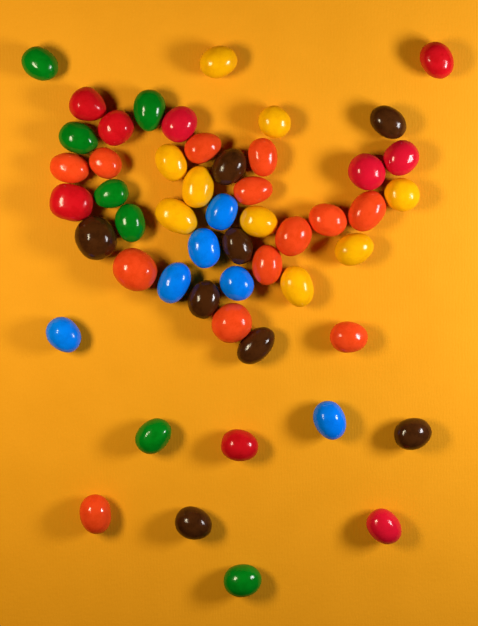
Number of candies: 52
